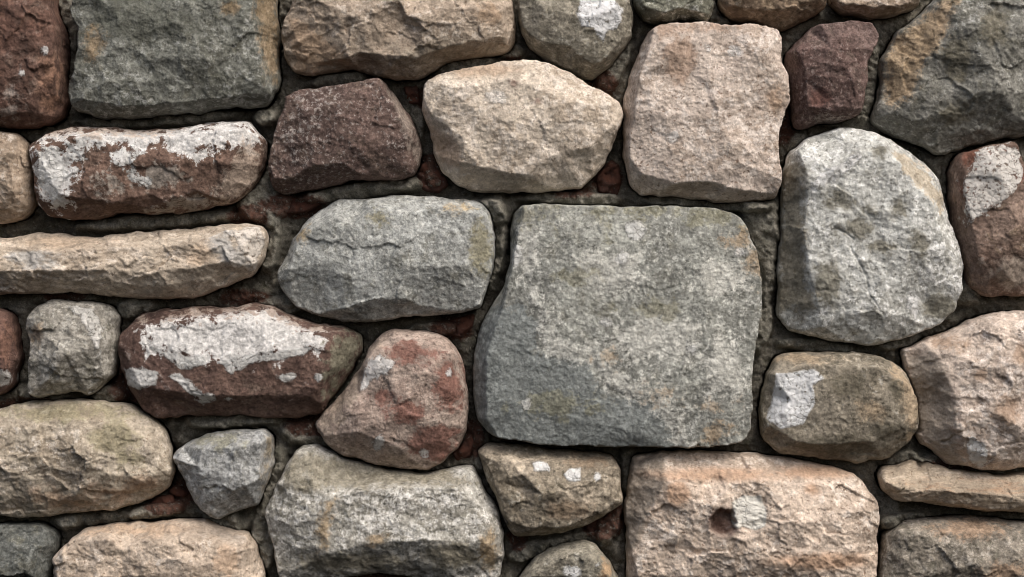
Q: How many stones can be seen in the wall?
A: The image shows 35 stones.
